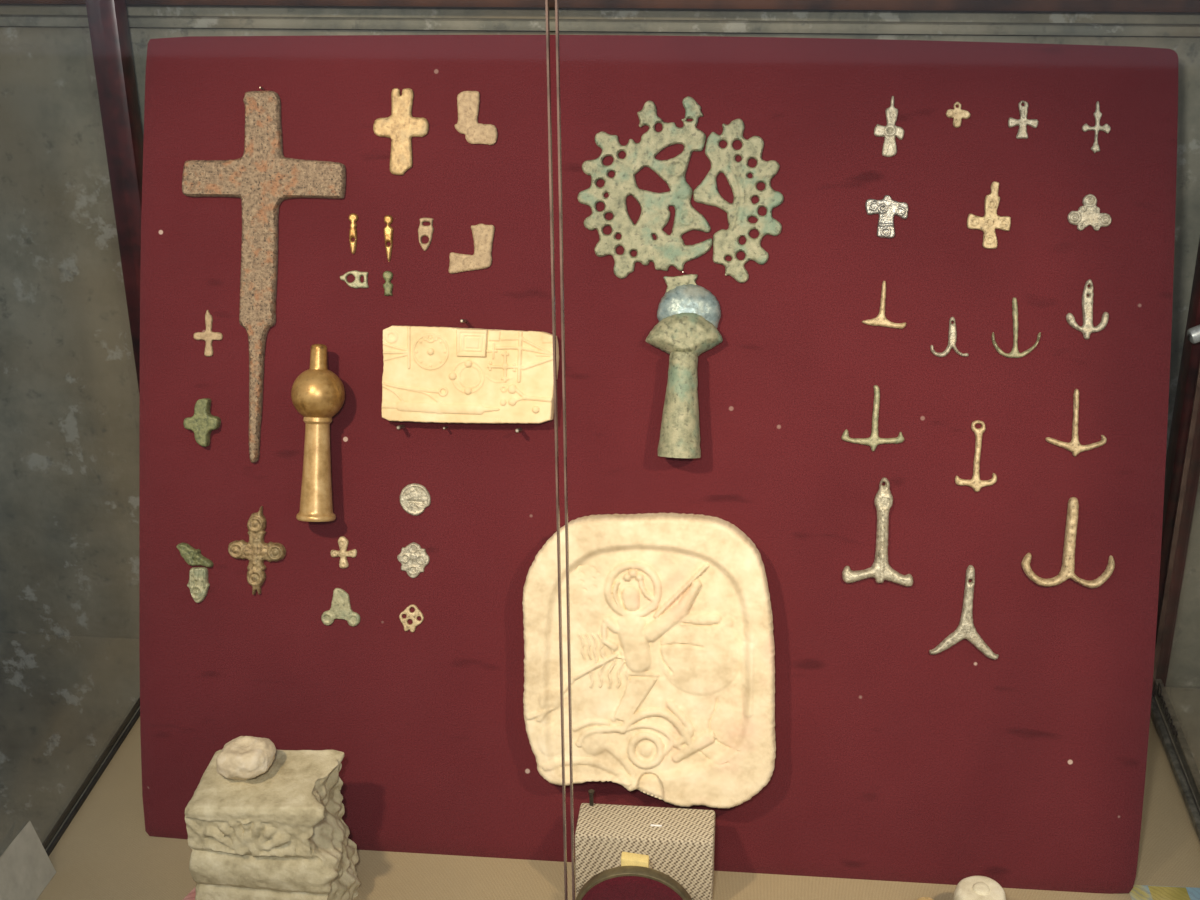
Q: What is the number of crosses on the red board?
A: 12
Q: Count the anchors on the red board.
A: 10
